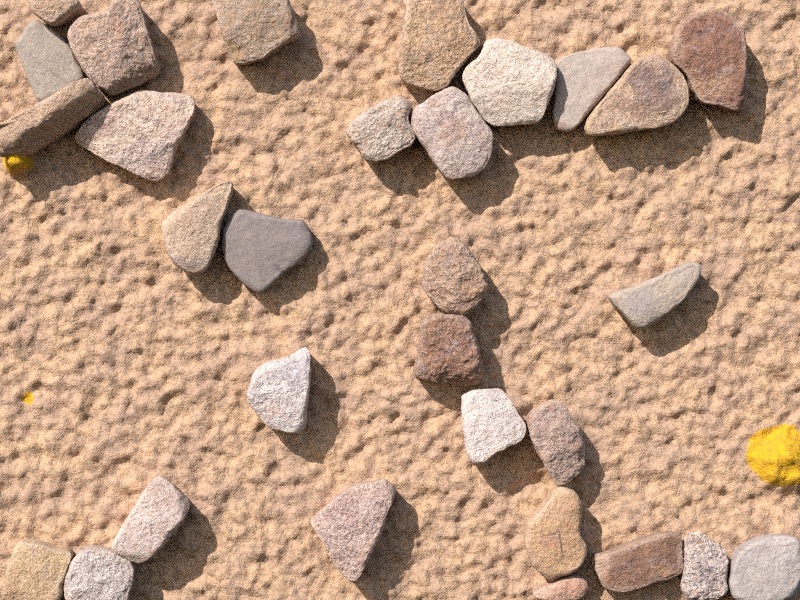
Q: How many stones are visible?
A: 30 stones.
